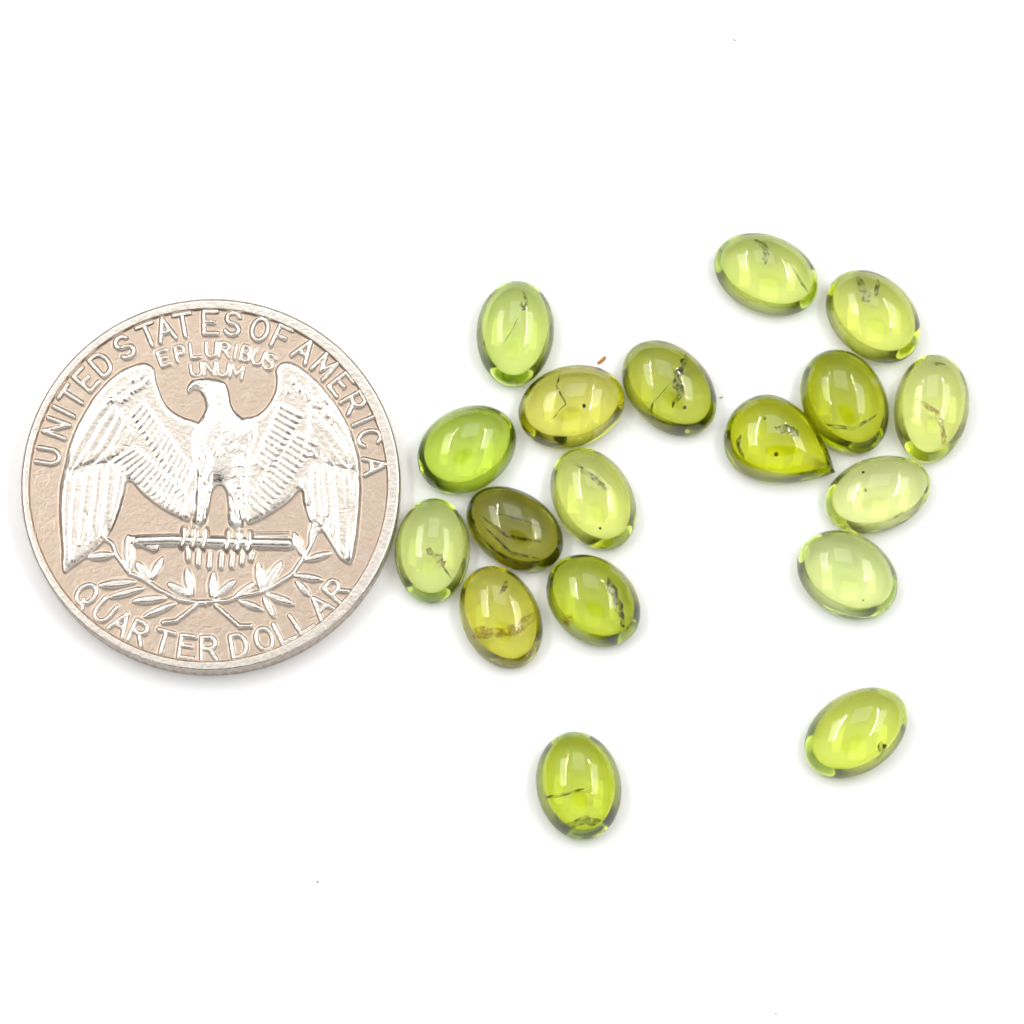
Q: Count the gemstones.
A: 18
